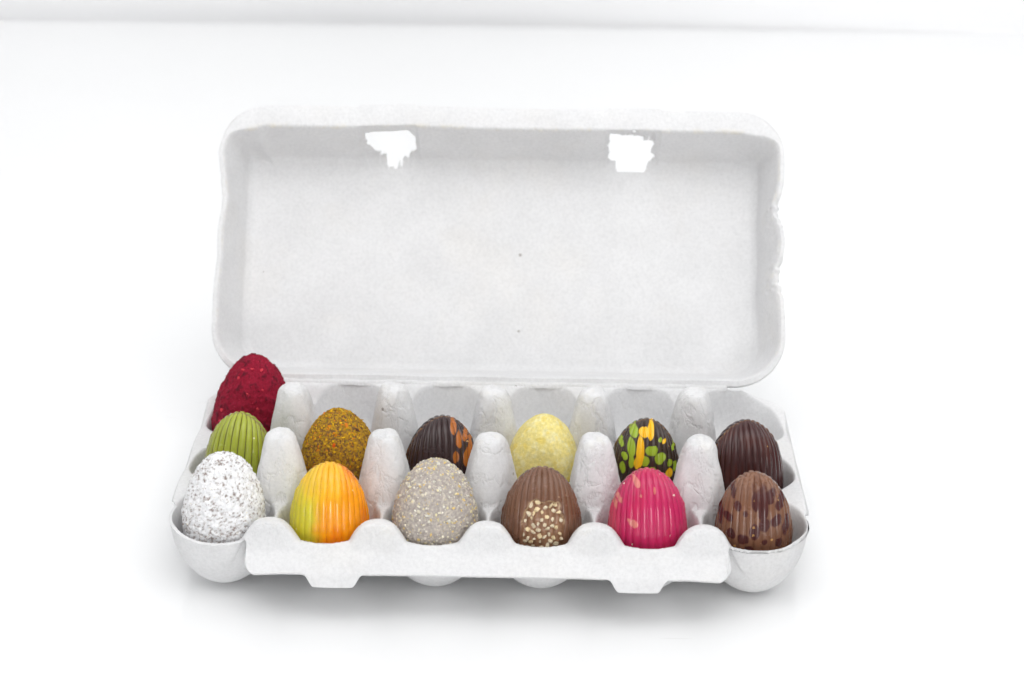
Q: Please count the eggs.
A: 13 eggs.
